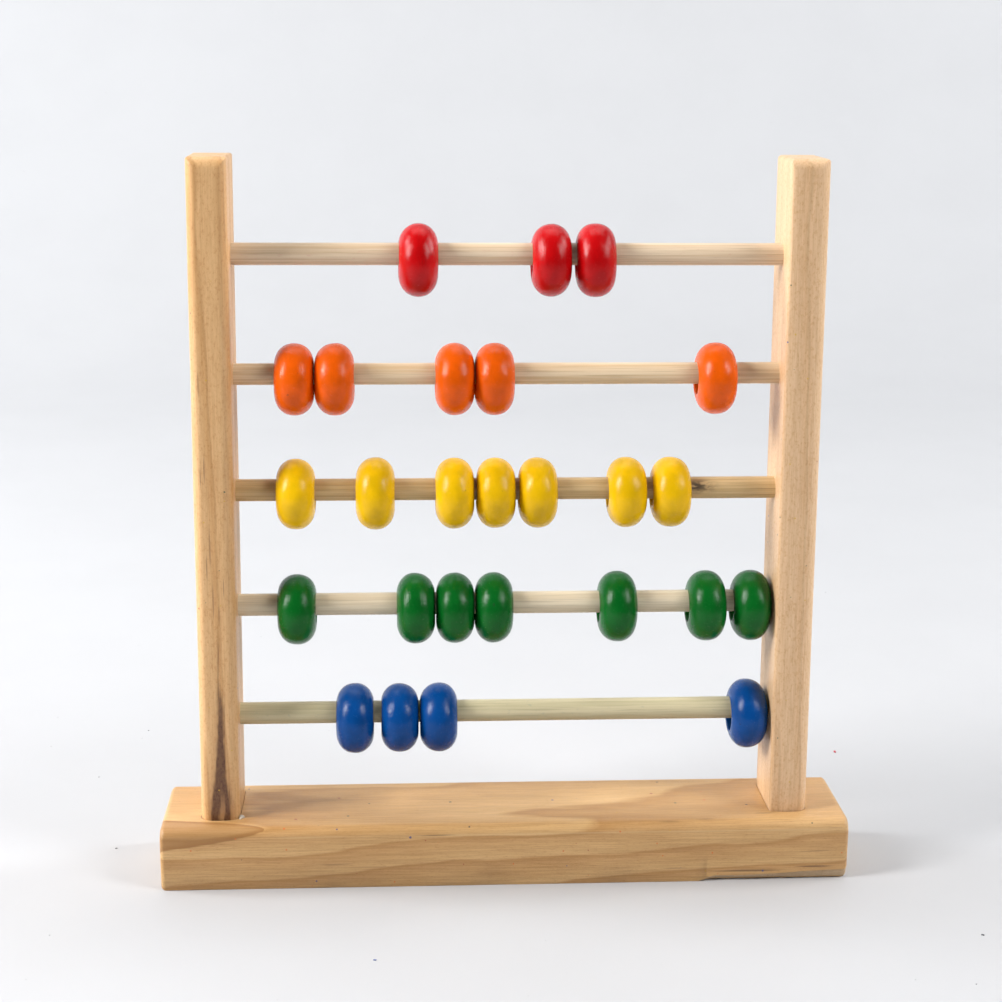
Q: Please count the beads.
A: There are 26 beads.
